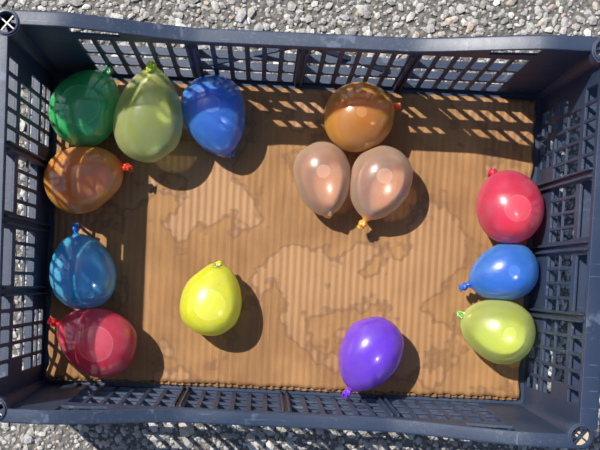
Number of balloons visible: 14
